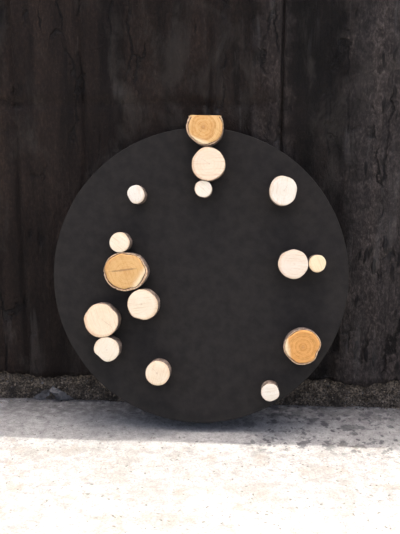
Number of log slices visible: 15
